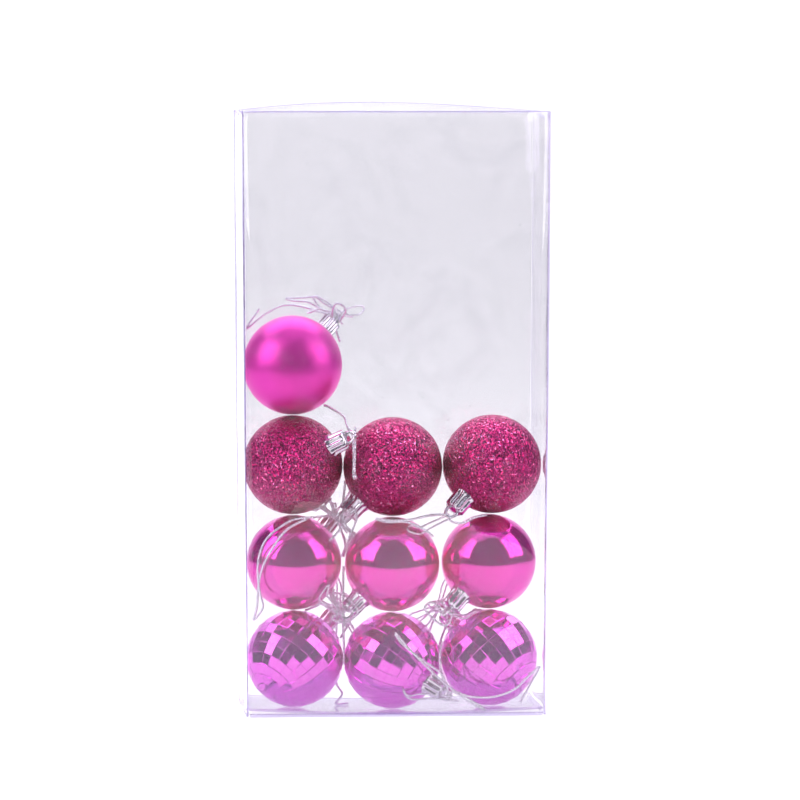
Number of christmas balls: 10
